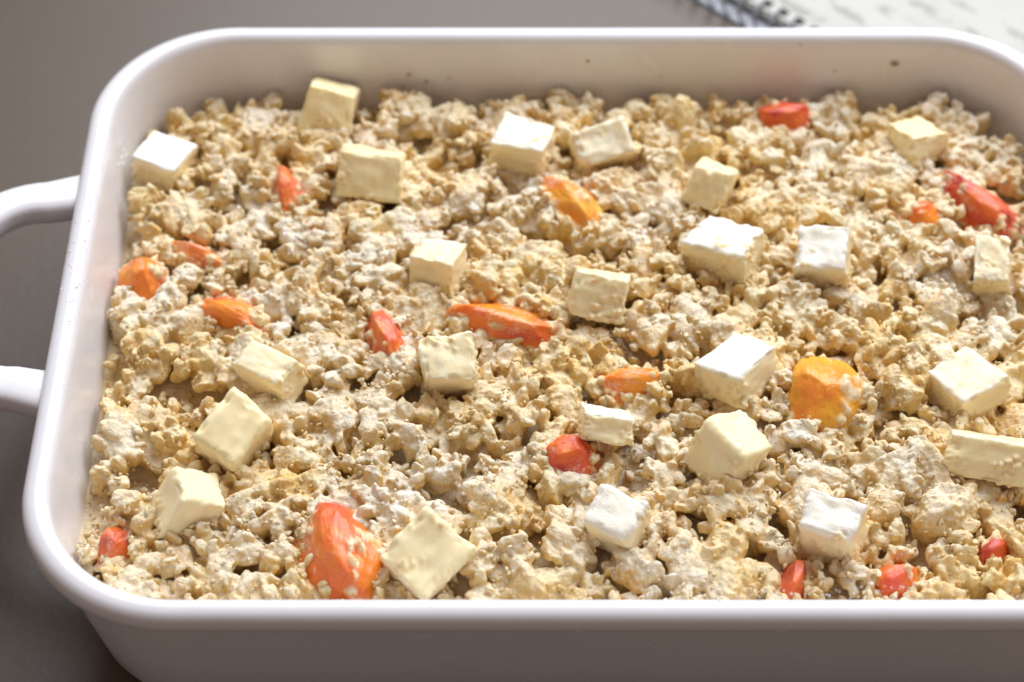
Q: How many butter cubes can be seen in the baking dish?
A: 24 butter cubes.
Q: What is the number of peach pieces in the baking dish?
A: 18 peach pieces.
